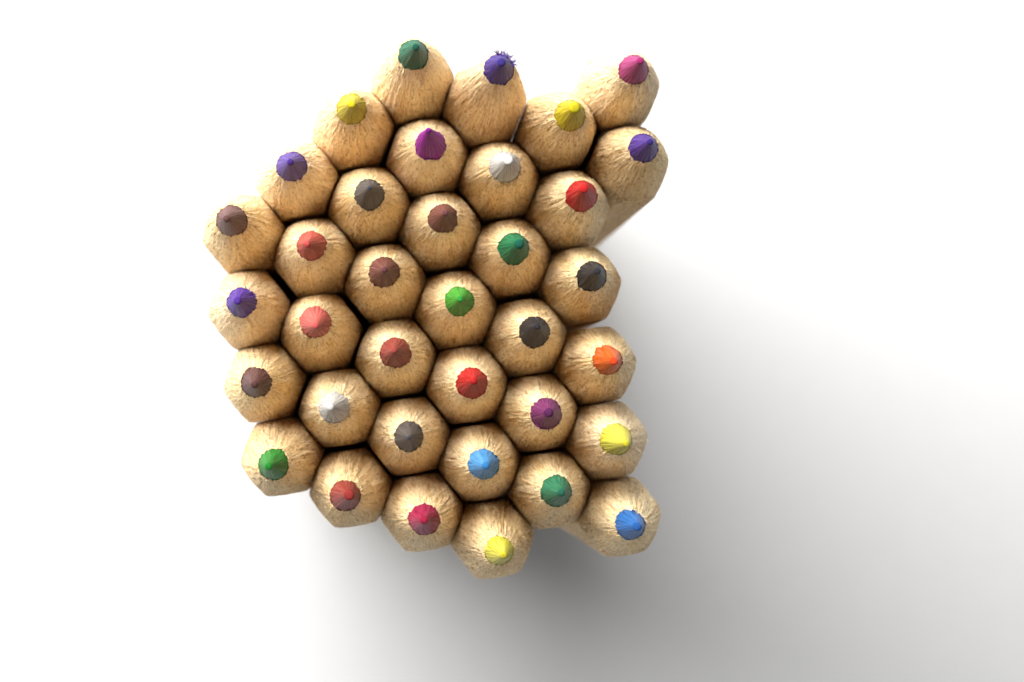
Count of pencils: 36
